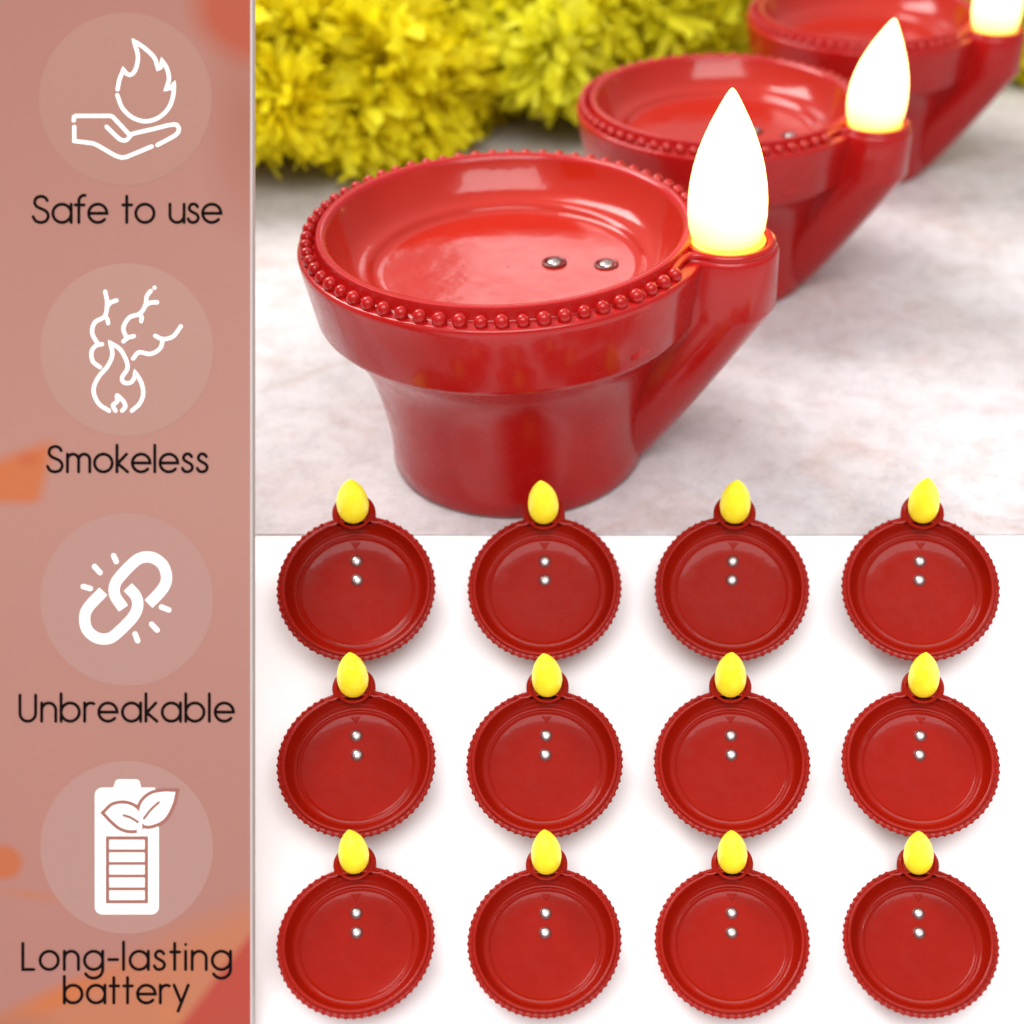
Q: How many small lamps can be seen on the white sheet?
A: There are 12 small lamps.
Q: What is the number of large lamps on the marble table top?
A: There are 3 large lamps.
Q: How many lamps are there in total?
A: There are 15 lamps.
